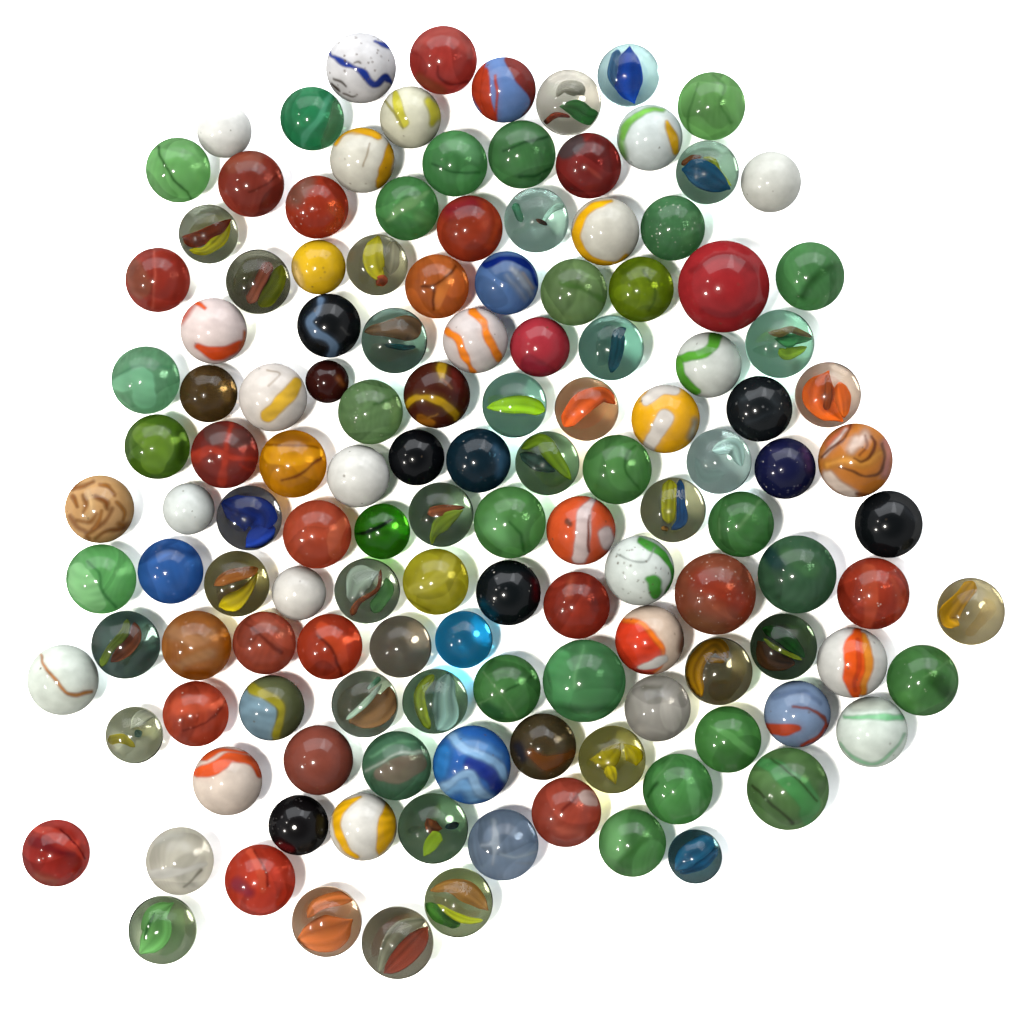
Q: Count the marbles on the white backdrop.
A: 134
